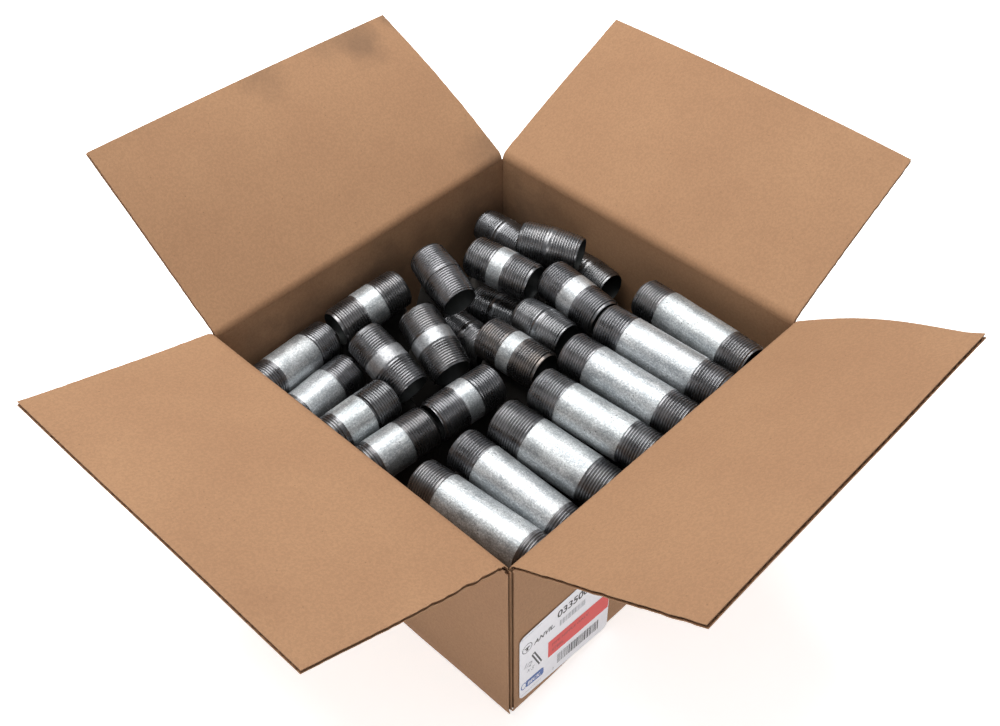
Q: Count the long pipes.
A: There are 11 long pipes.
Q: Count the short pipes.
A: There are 14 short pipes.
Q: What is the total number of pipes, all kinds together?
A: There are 25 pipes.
